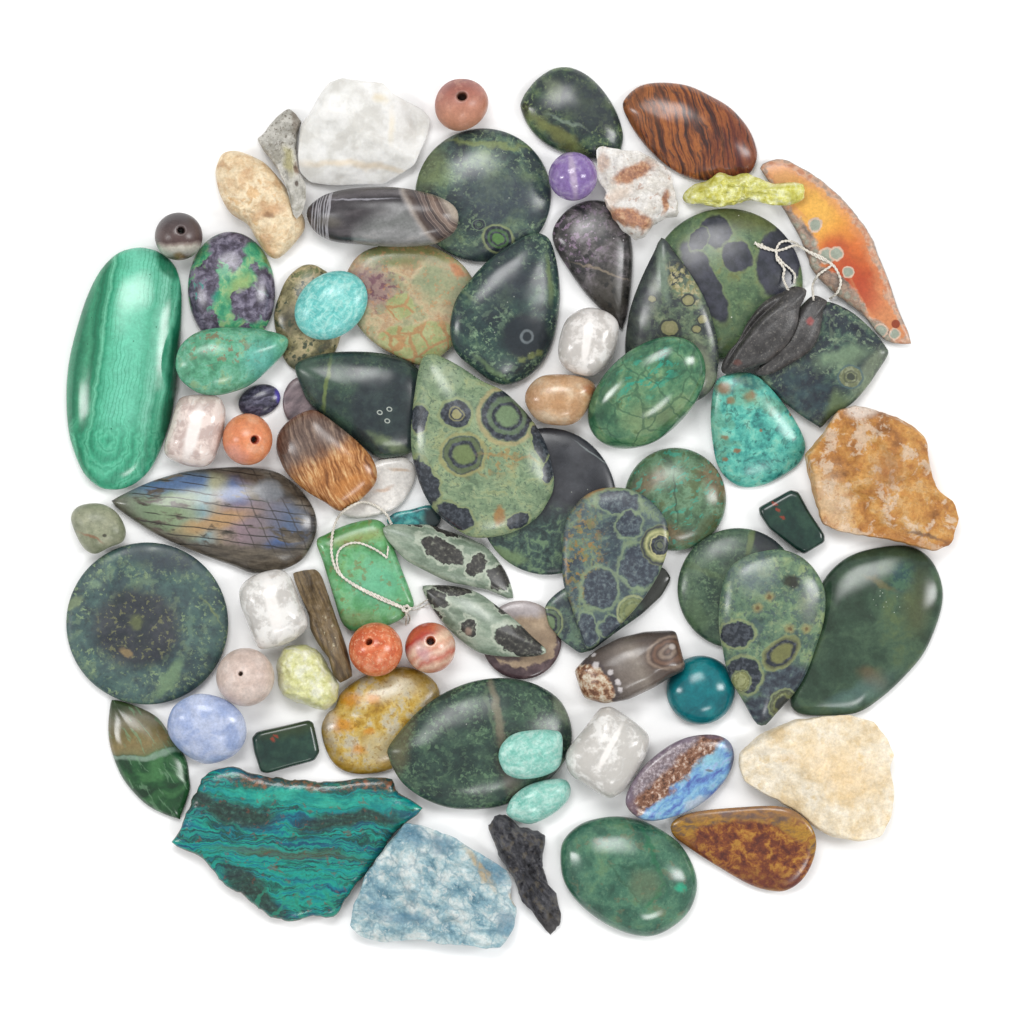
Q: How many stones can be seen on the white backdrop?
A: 78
